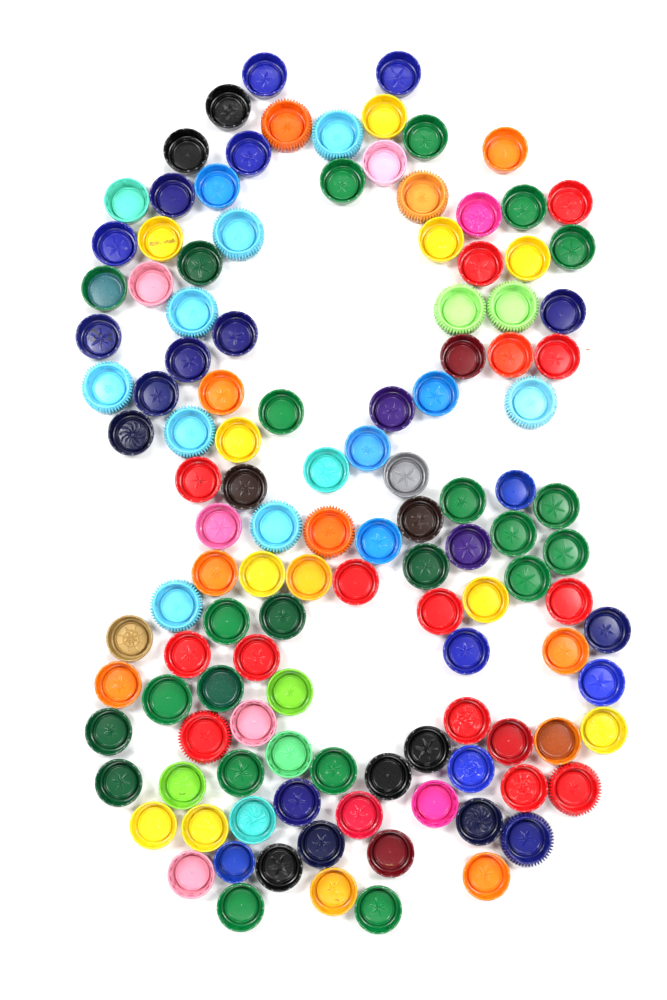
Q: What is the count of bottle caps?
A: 122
